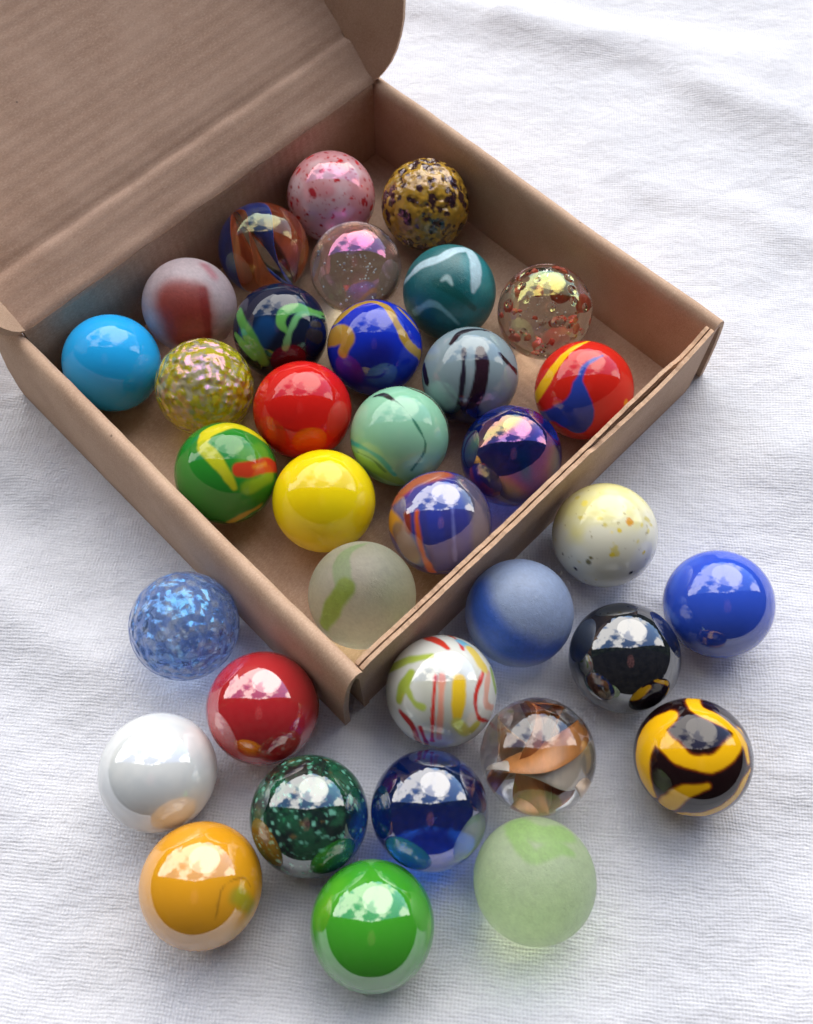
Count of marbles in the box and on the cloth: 35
